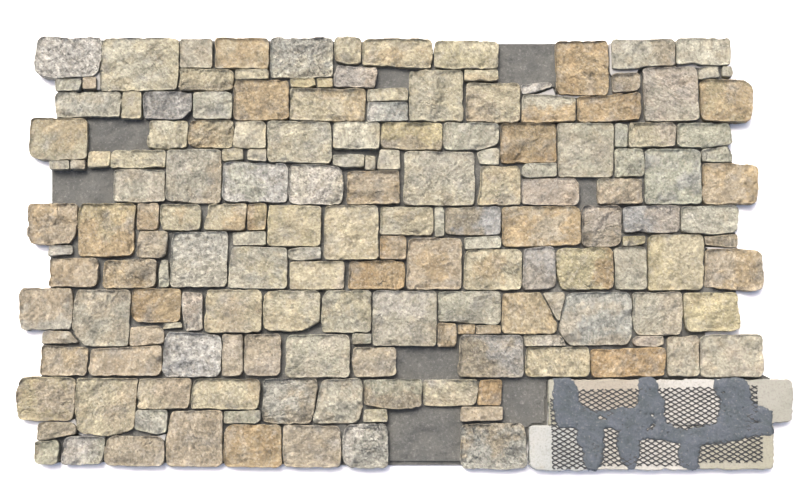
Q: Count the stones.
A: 168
